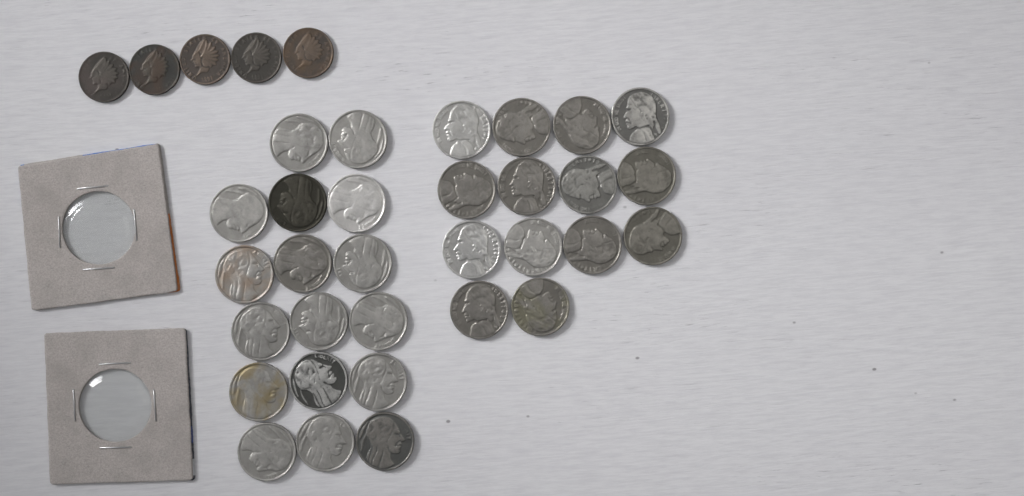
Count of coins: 36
